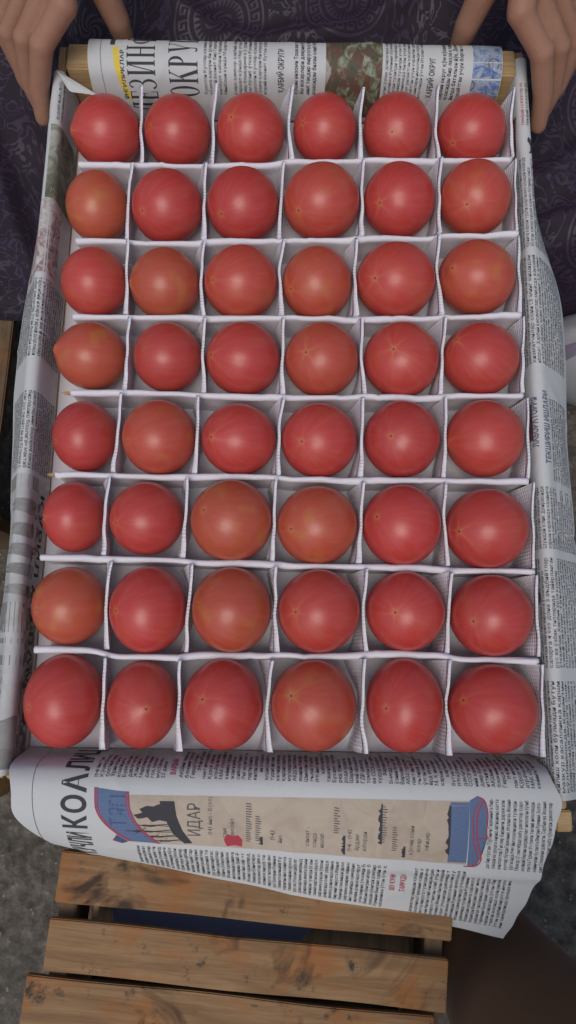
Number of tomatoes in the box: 48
